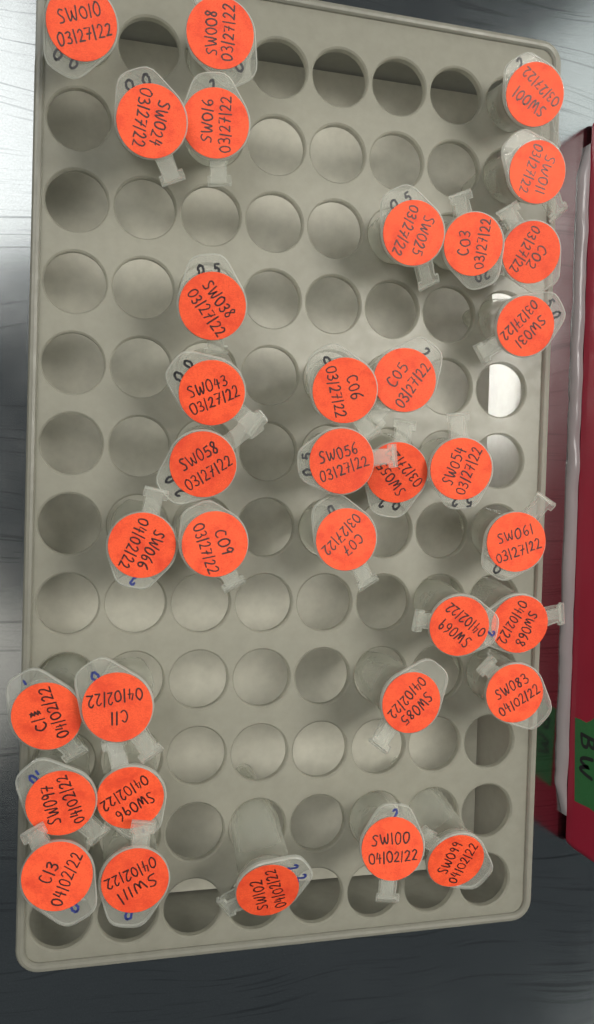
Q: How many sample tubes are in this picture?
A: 35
